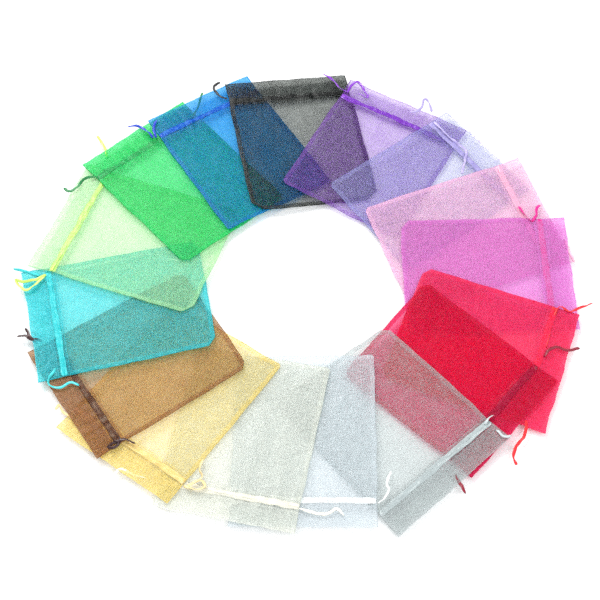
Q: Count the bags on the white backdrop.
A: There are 16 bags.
